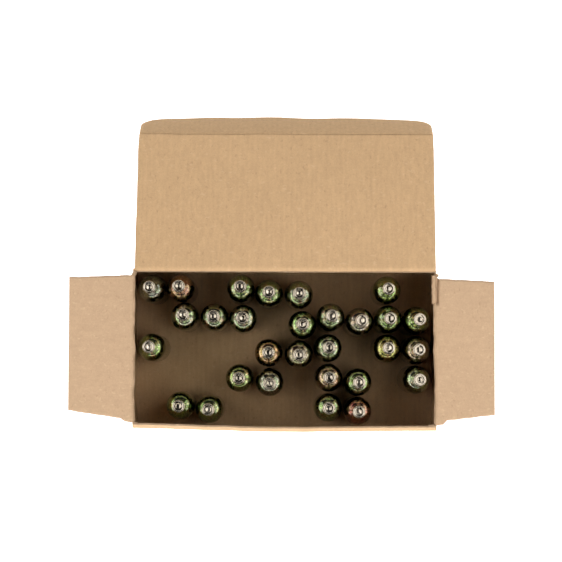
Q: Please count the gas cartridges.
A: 29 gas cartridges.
